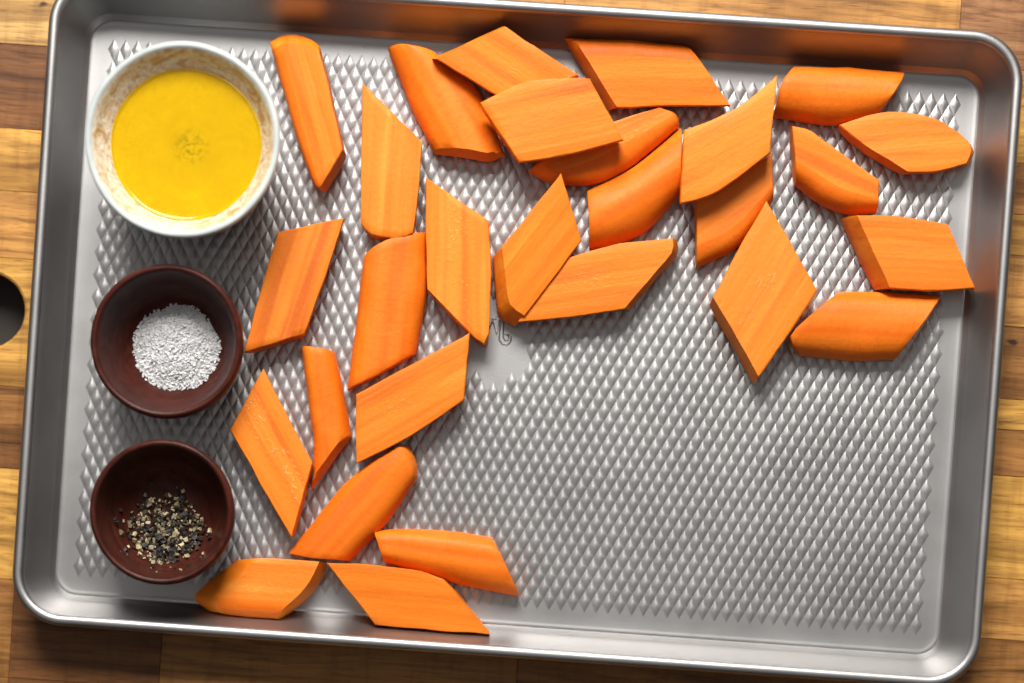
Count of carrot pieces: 28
